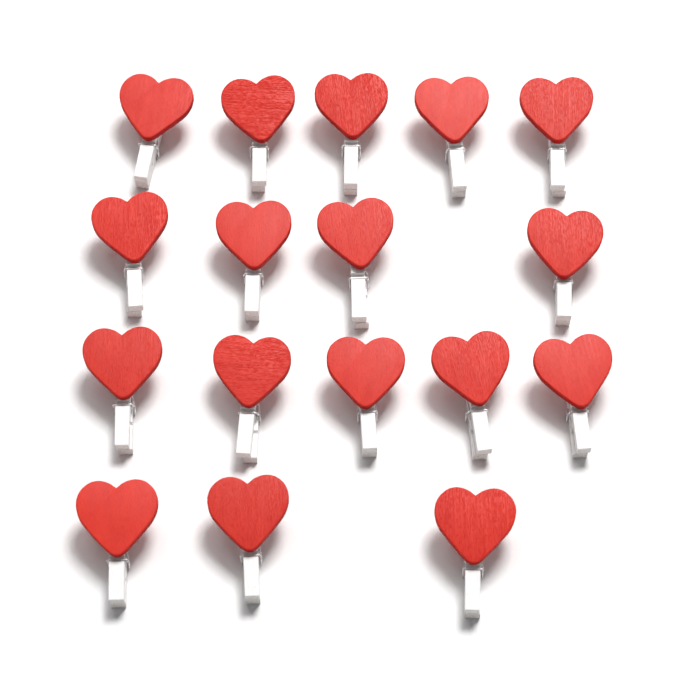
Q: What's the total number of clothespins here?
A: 17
